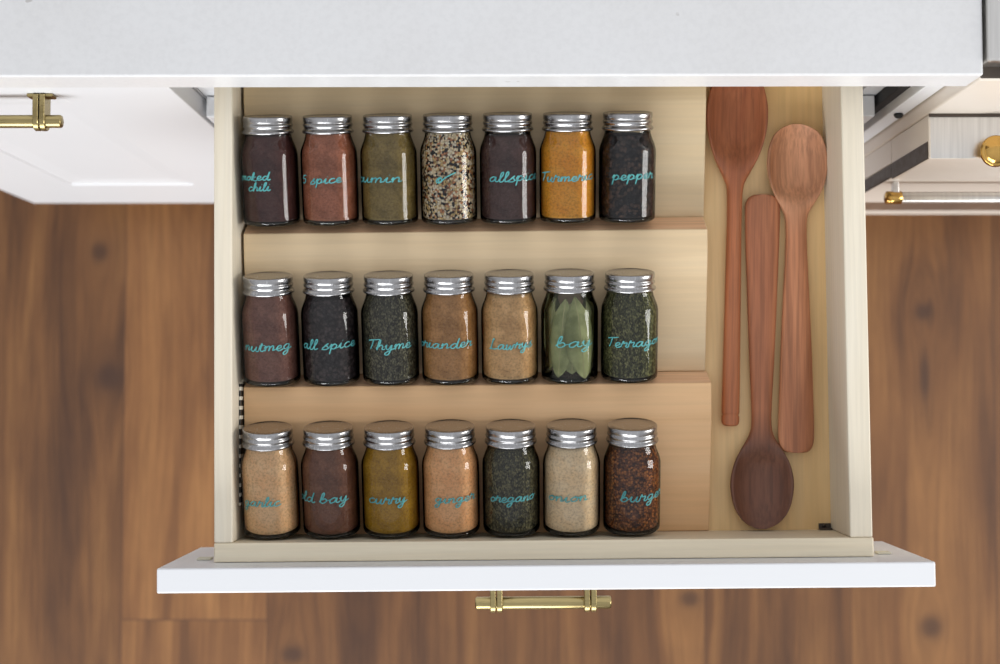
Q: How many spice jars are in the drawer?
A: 21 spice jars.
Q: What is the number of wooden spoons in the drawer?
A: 3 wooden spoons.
